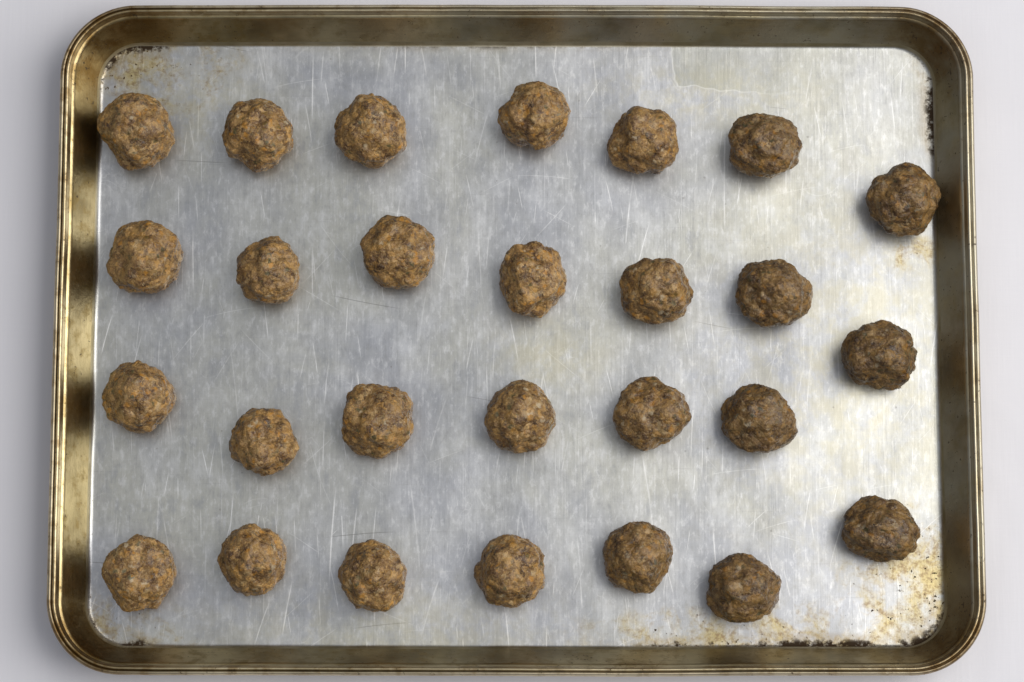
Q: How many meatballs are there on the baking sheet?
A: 27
